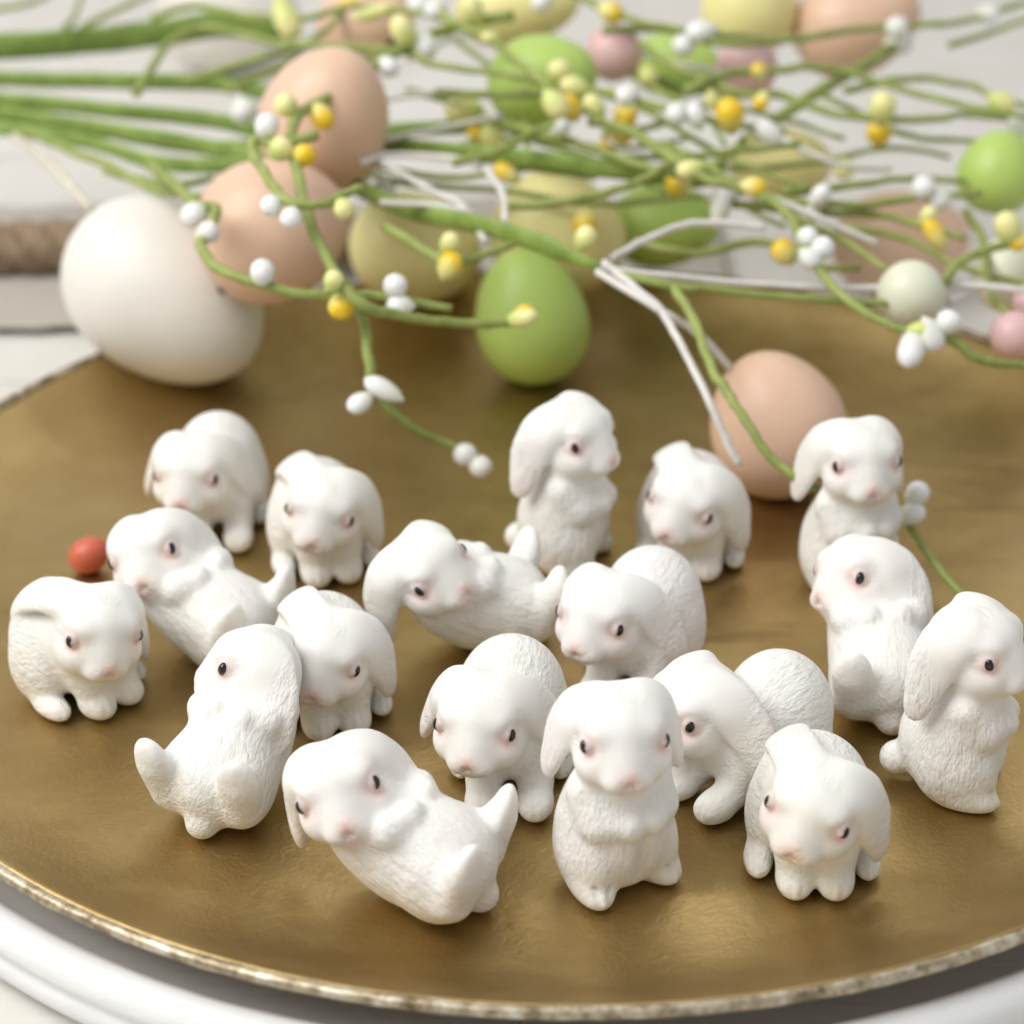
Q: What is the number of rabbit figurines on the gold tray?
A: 18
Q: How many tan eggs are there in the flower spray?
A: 6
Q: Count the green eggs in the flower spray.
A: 5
